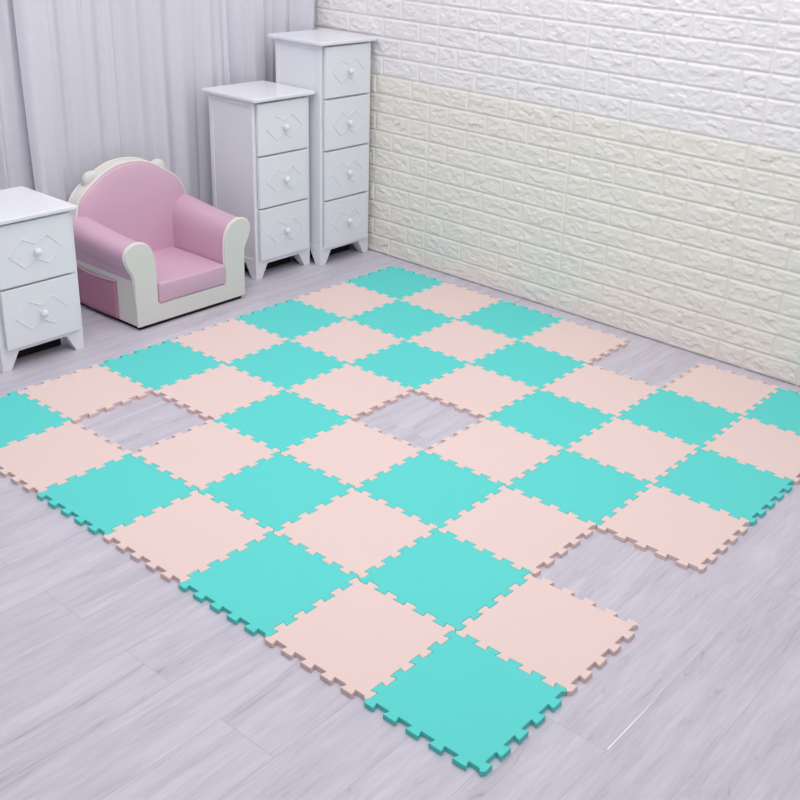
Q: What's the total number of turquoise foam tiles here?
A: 21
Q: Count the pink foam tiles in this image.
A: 24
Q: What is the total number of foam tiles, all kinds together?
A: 45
